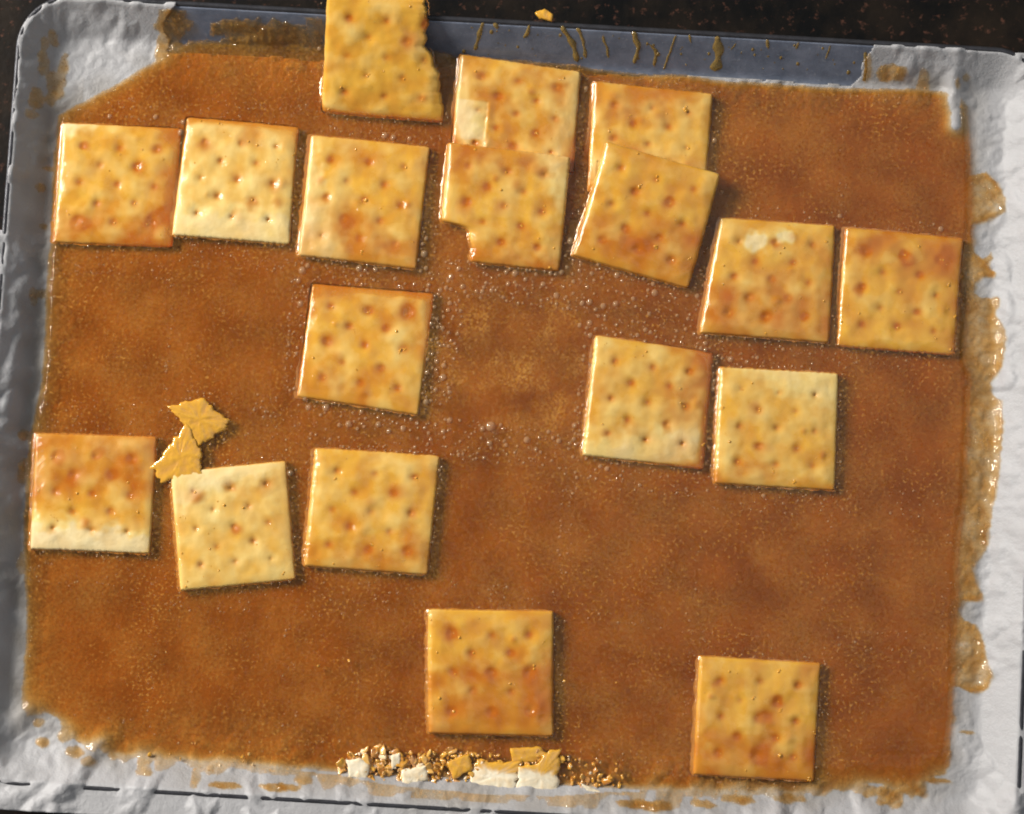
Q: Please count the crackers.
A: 18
